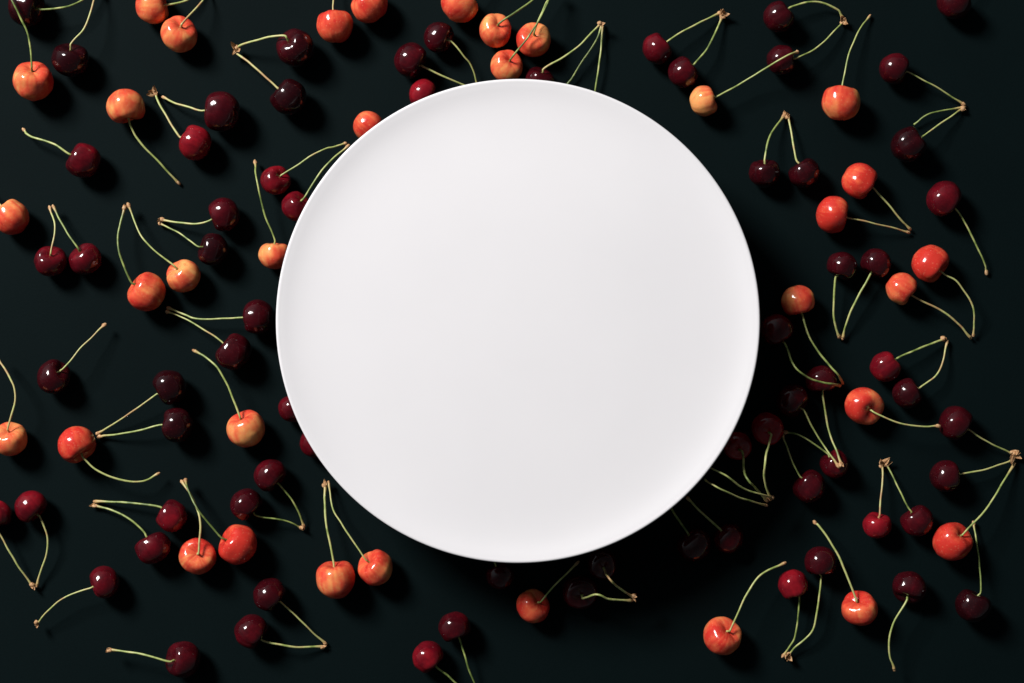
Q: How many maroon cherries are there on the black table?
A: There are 70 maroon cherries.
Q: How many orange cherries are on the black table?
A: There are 34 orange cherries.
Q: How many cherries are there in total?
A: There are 104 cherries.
